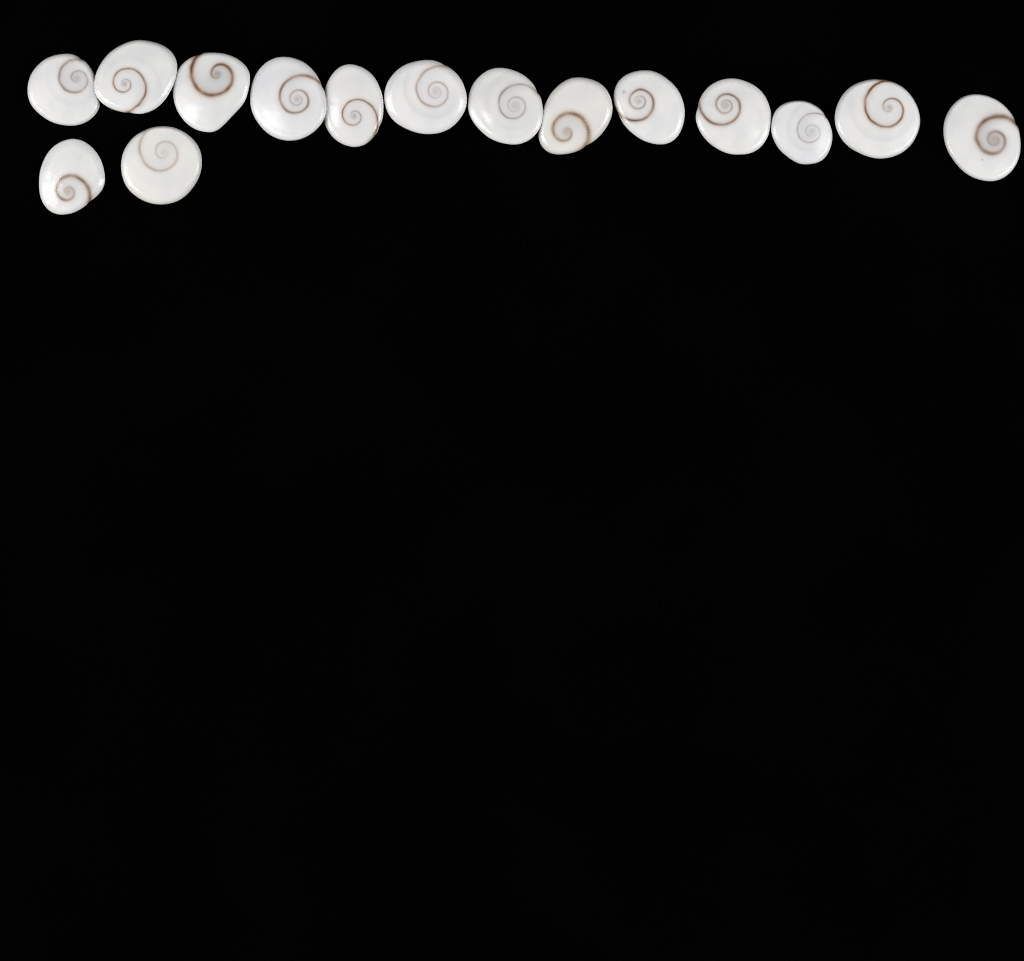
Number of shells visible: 15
